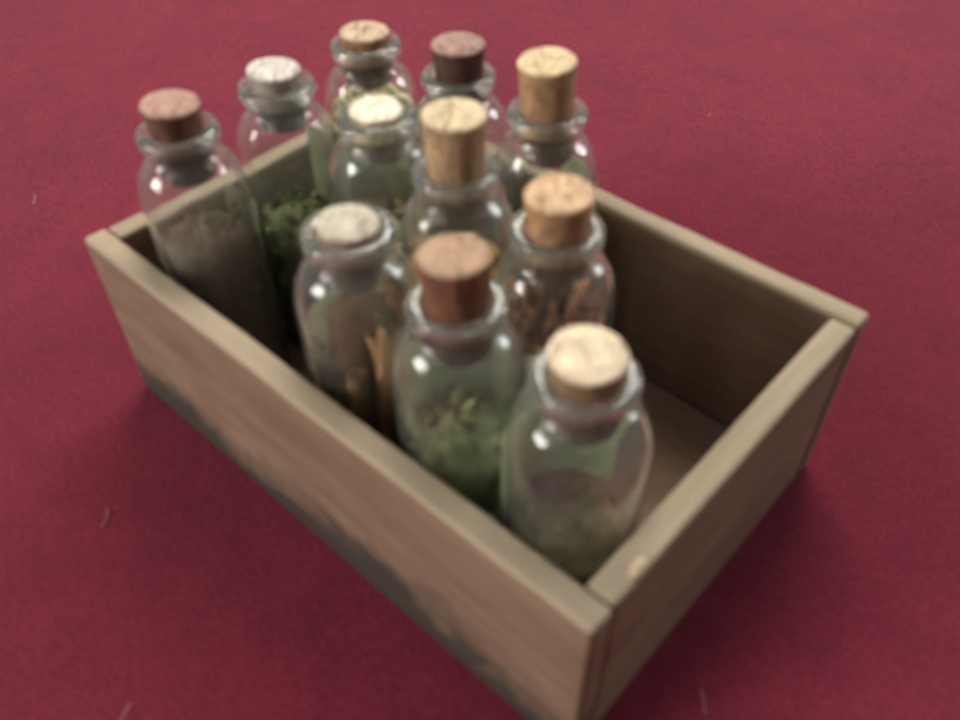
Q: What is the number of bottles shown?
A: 11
